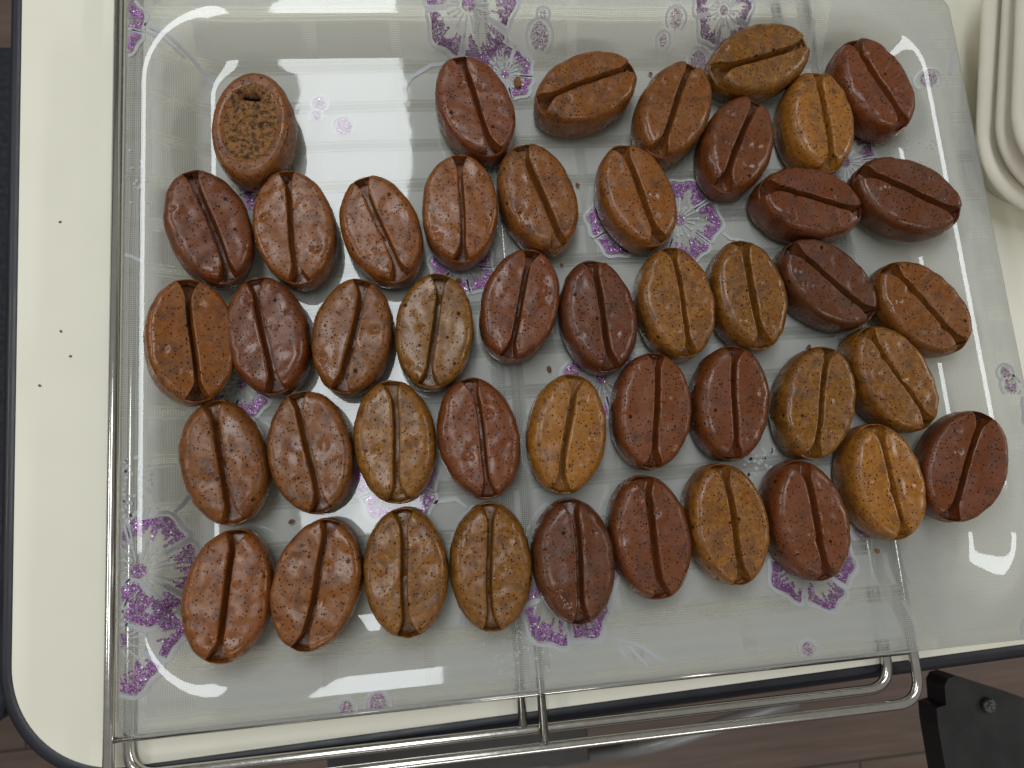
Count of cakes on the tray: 45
